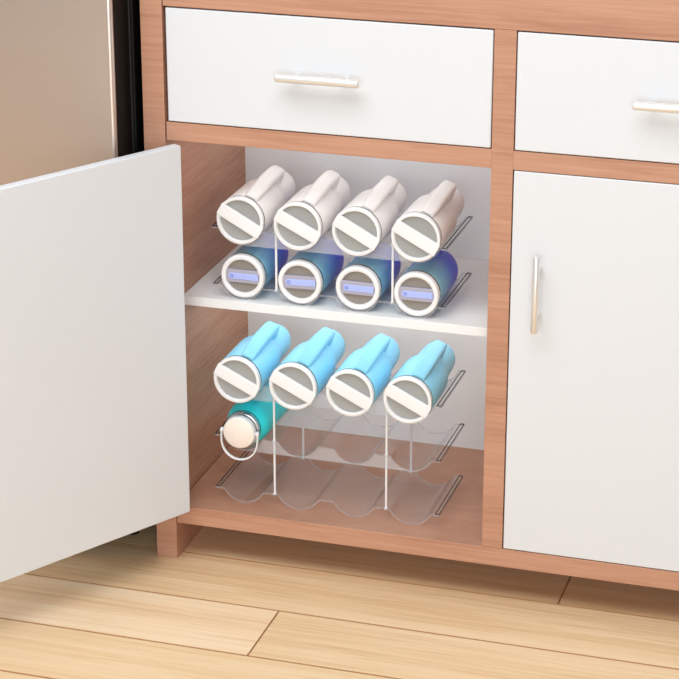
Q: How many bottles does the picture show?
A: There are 13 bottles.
